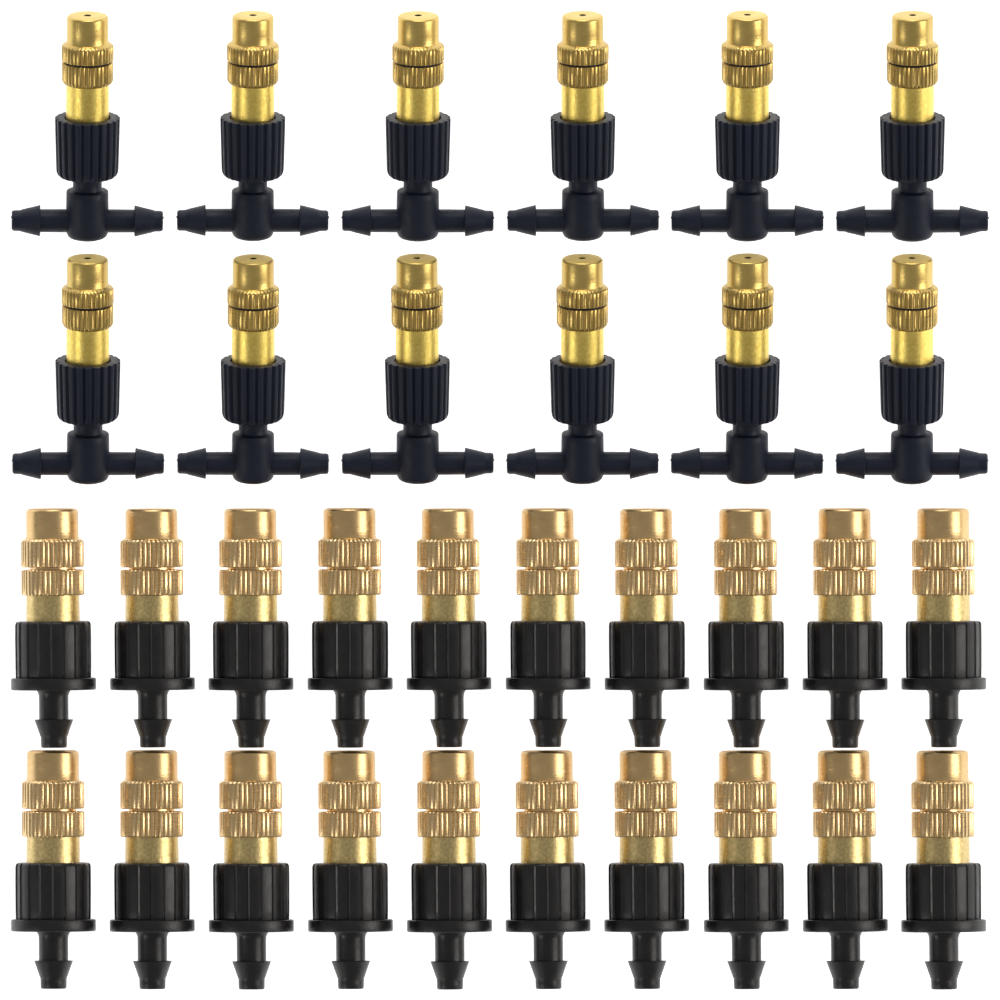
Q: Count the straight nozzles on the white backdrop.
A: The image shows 20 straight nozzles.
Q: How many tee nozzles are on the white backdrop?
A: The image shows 12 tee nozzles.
